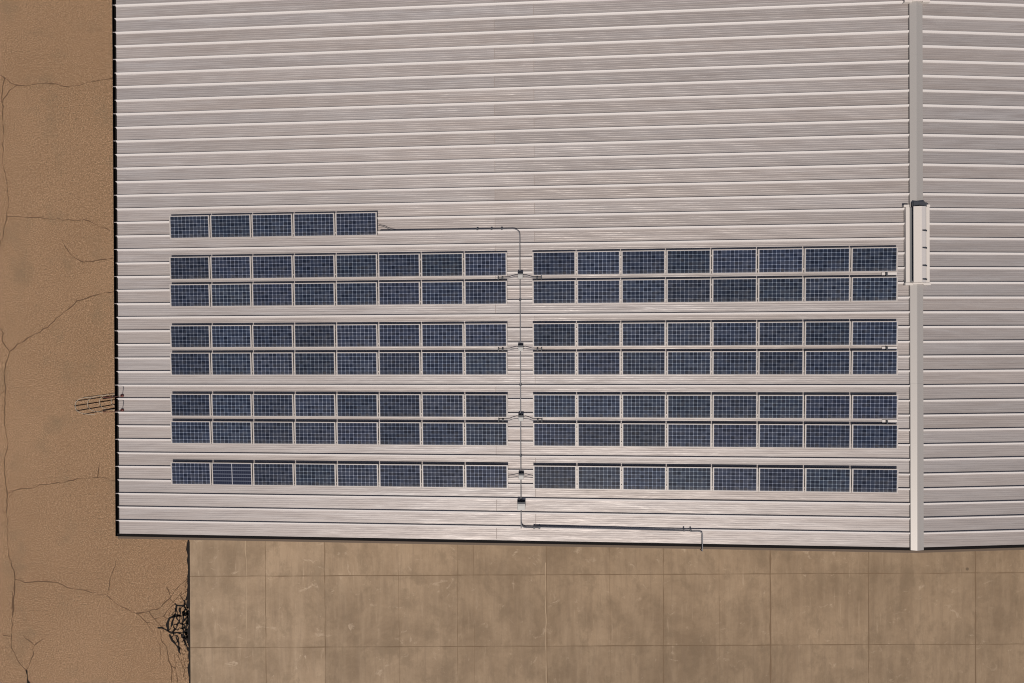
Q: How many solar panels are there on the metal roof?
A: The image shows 117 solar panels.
